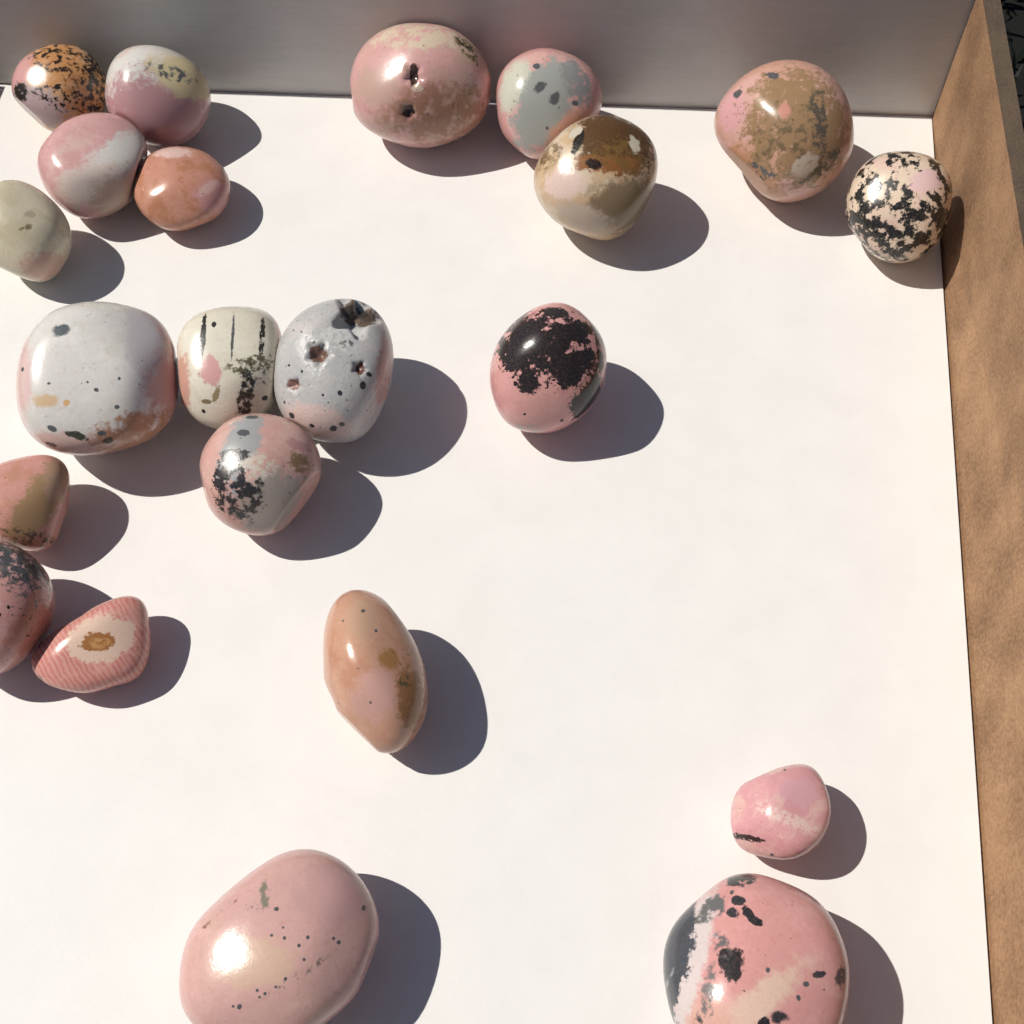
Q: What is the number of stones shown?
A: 22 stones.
